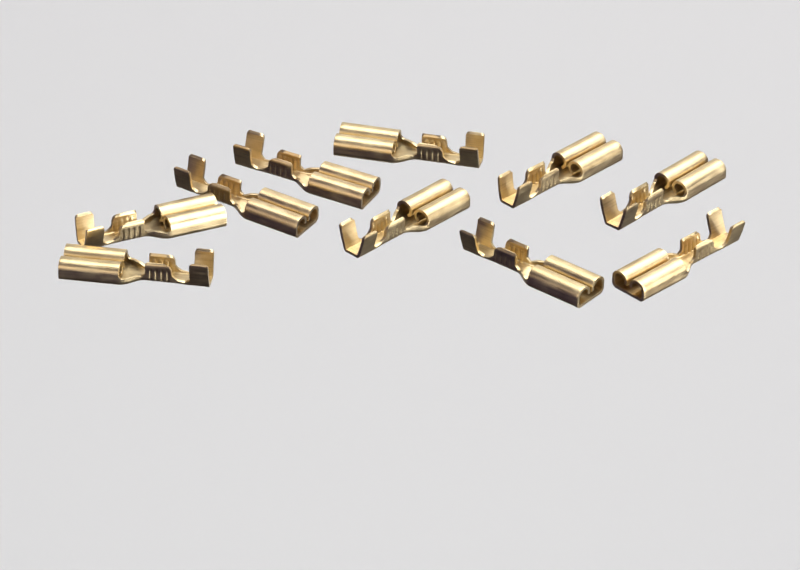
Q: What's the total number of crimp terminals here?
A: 10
